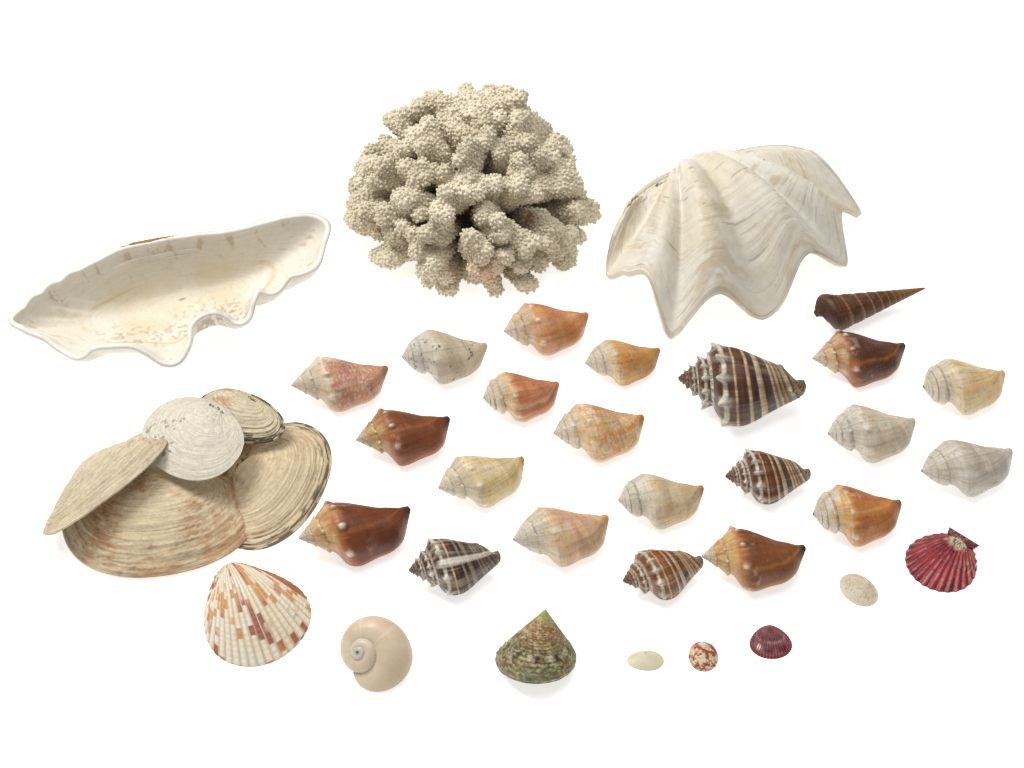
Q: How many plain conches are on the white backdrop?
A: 17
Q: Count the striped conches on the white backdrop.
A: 4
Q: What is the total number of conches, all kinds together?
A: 21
